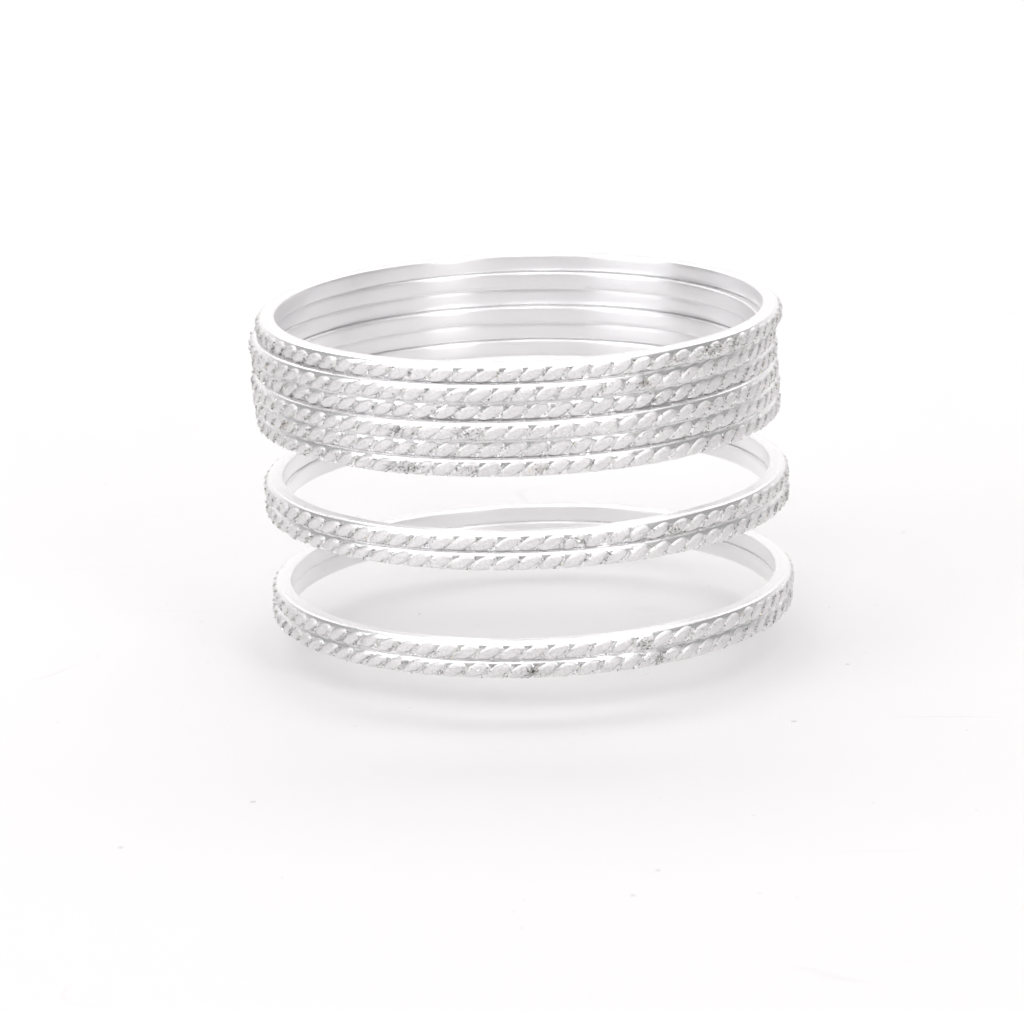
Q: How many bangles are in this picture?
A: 10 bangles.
